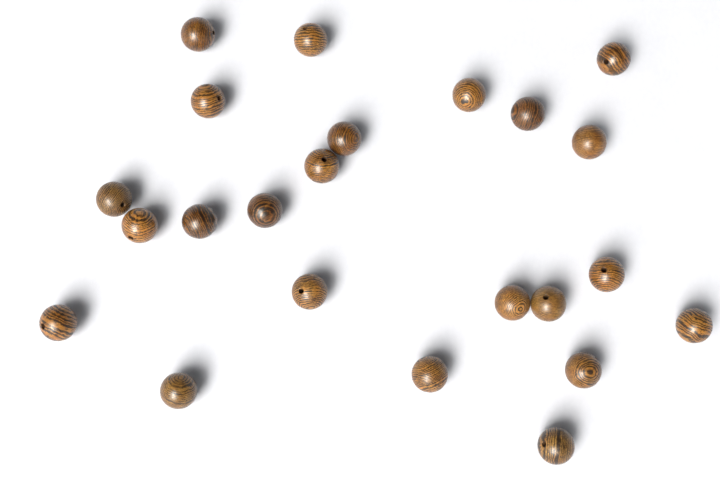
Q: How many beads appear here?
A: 23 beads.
